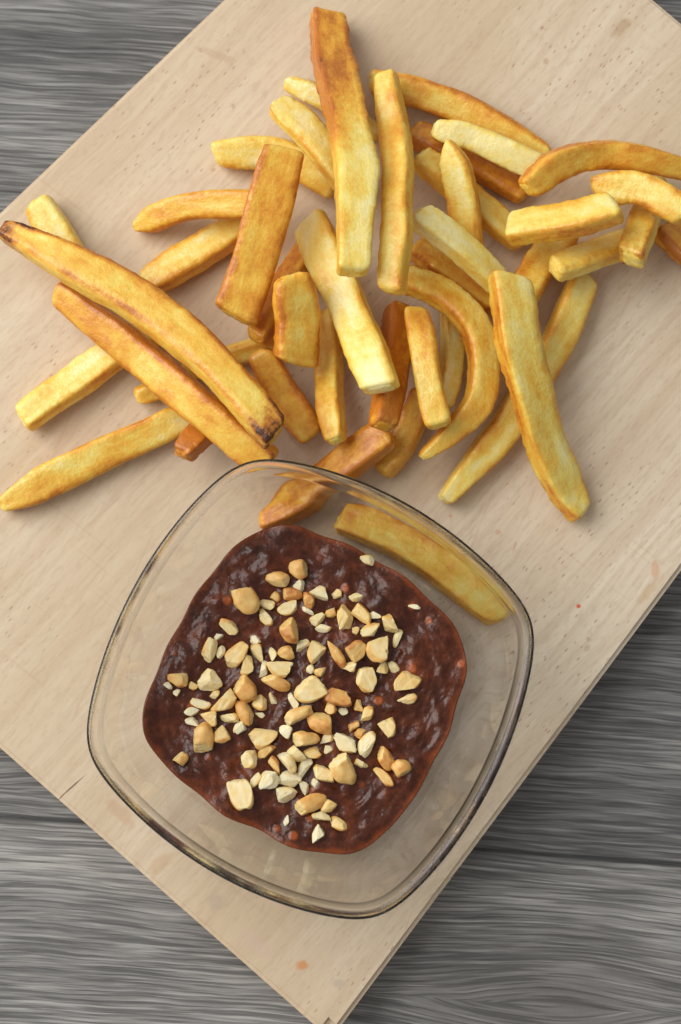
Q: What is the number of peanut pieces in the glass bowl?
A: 119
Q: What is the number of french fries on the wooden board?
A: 43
